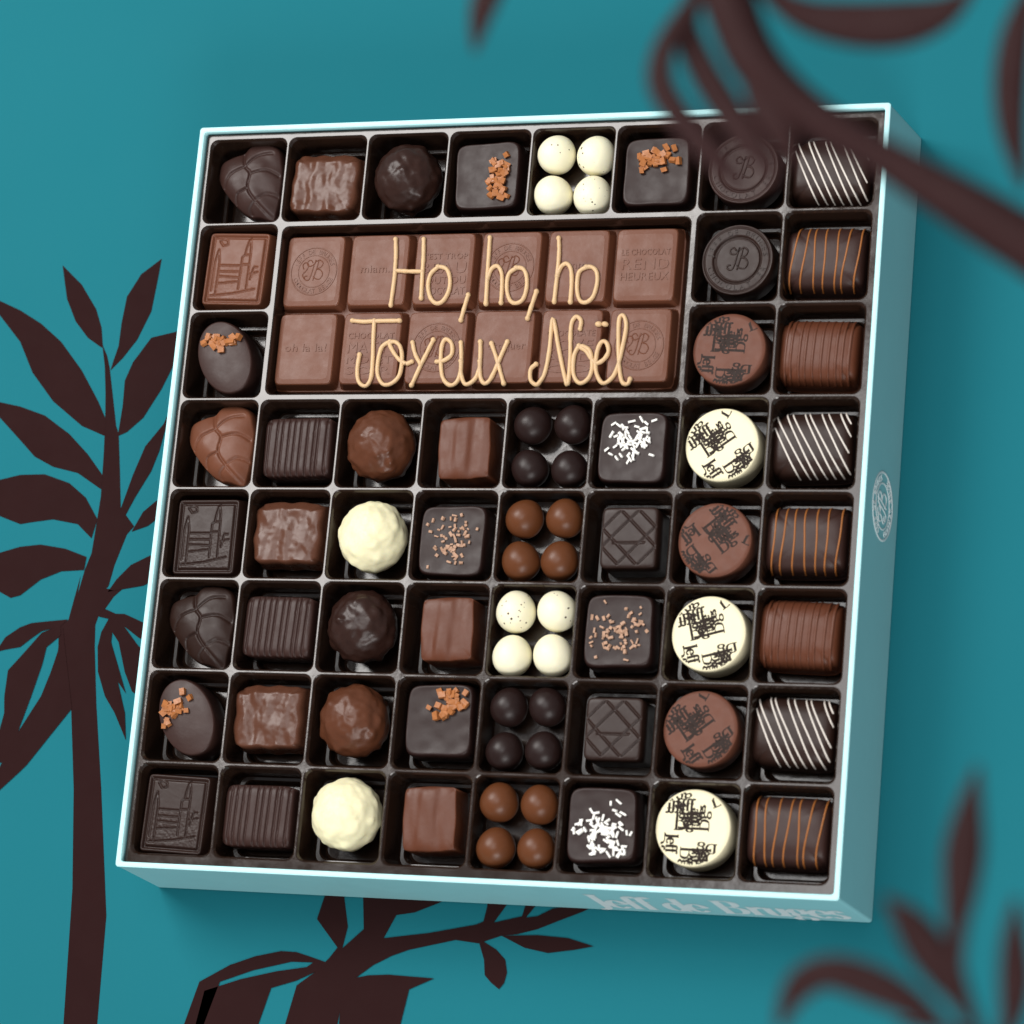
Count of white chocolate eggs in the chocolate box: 8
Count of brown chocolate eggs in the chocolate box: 8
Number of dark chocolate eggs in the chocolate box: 8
